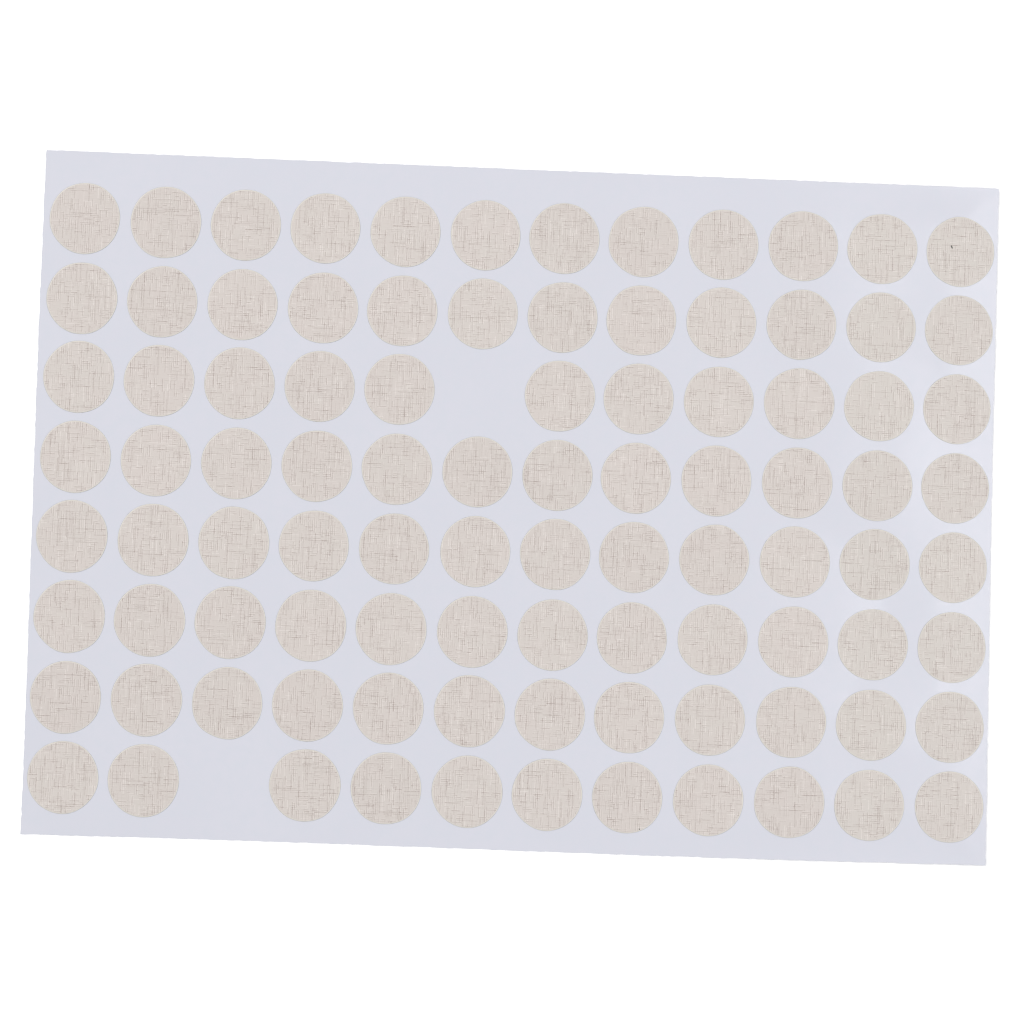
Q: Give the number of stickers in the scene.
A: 94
